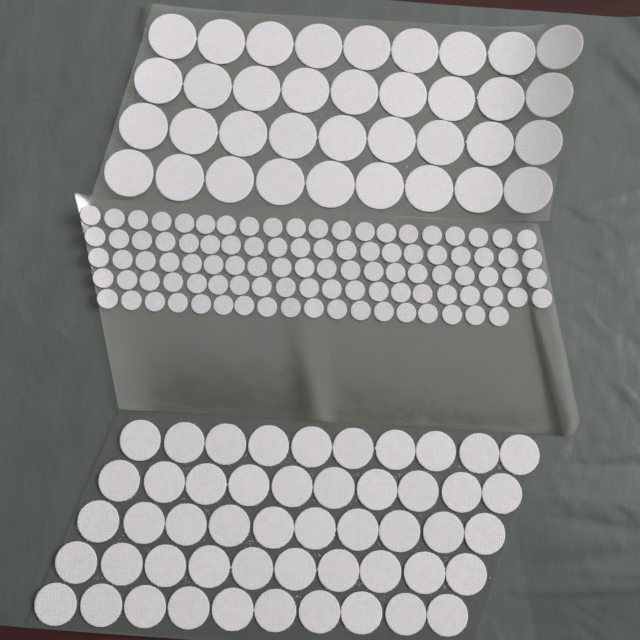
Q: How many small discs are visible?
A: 98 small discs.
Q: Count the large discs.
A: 86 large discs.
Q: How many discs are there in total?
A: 184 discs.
